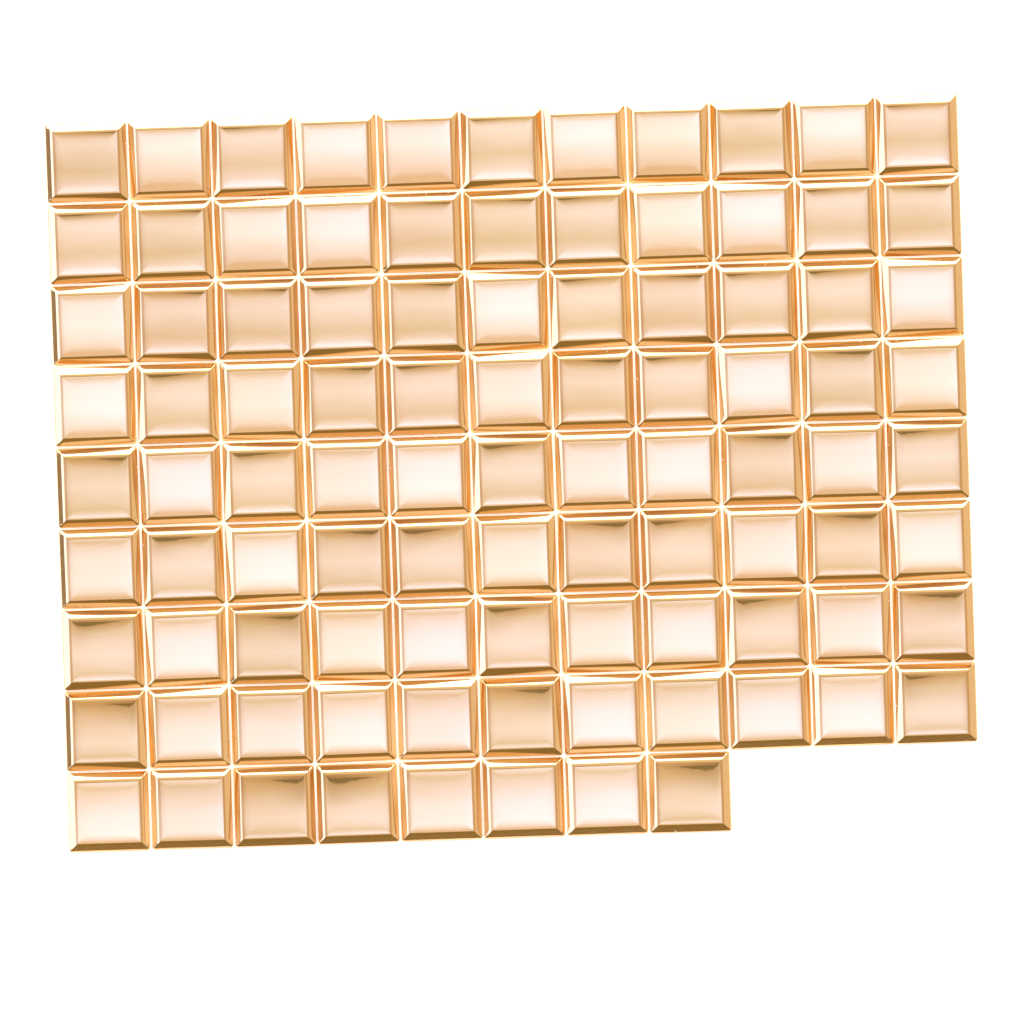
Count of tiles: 96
